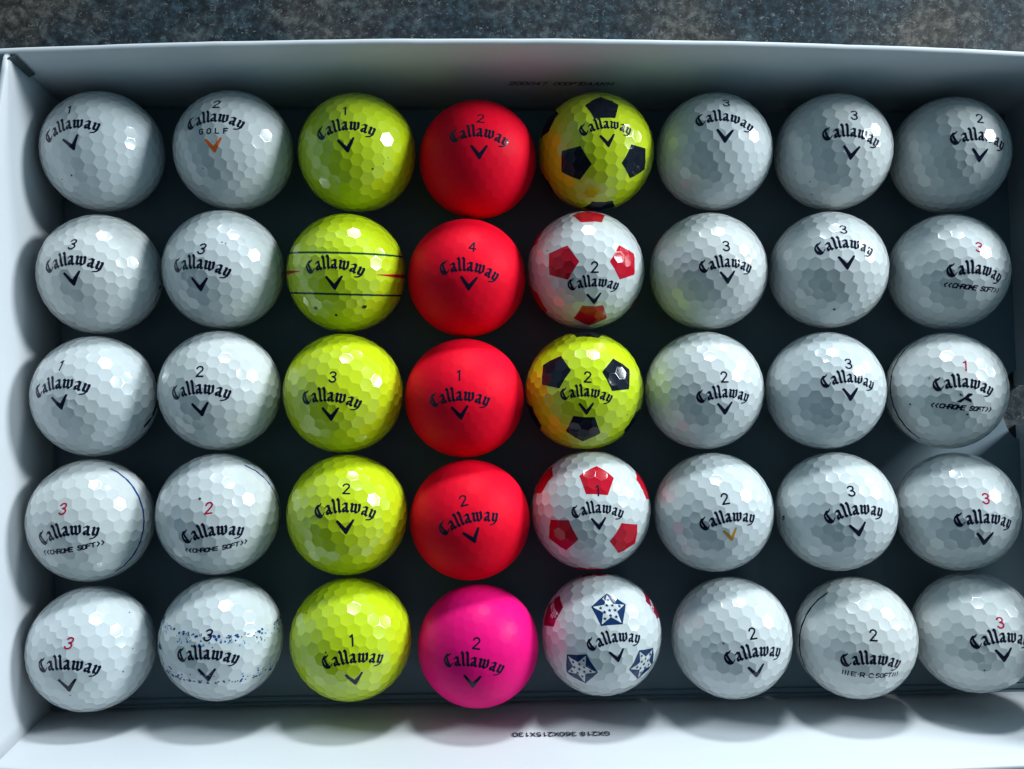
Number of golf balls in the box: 40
